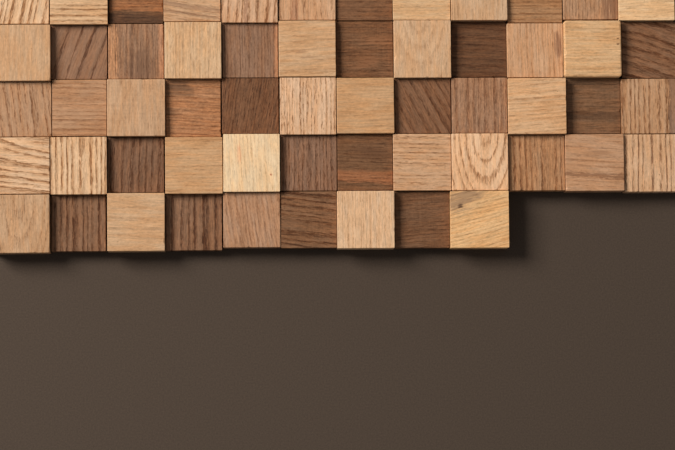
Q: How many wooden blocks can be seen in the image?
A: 57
